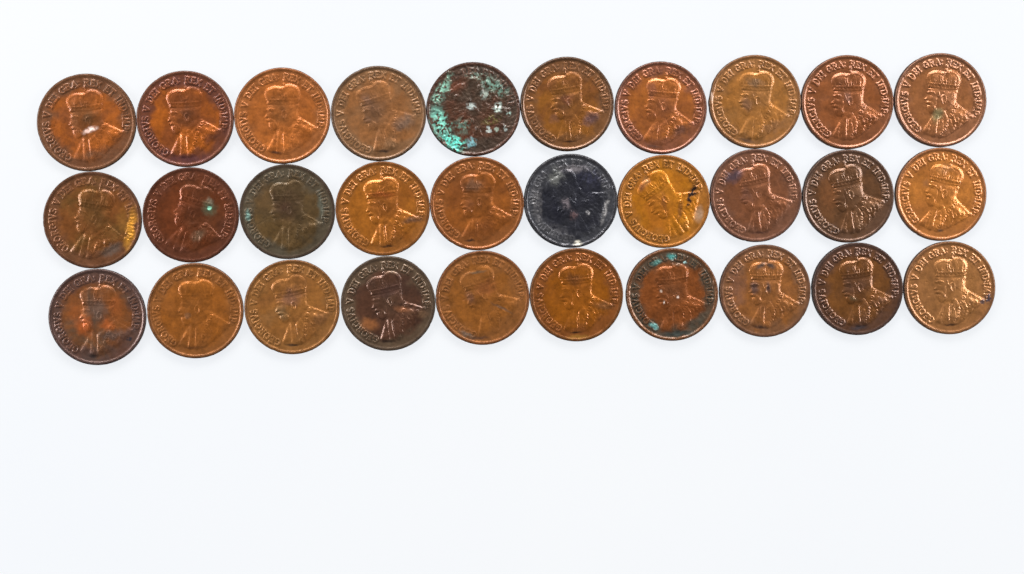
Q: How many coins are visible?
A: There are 30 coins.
